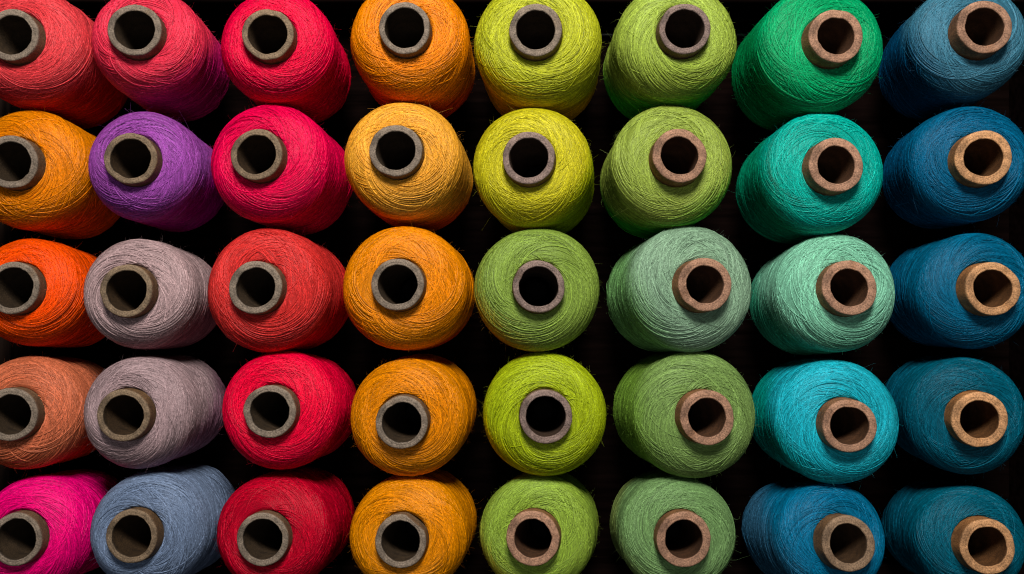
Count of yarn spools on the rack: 40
